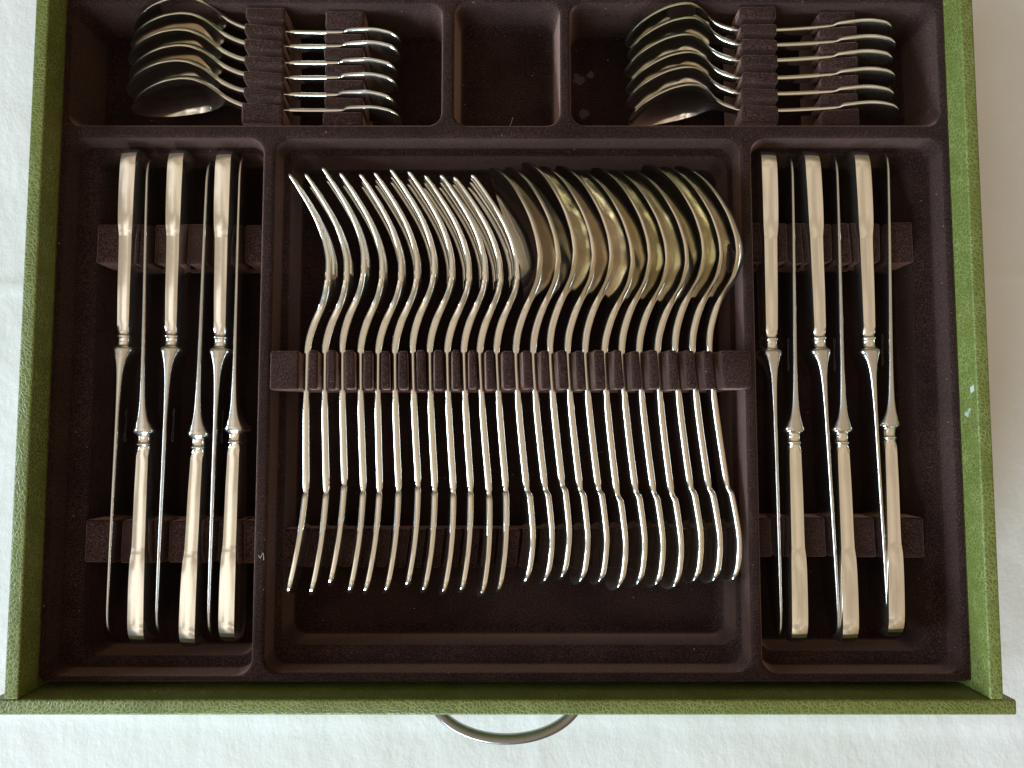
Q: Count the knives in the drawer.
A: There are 12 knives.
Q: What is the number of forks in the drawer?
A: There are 12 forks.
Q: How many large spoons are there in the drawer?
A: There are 12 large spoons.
